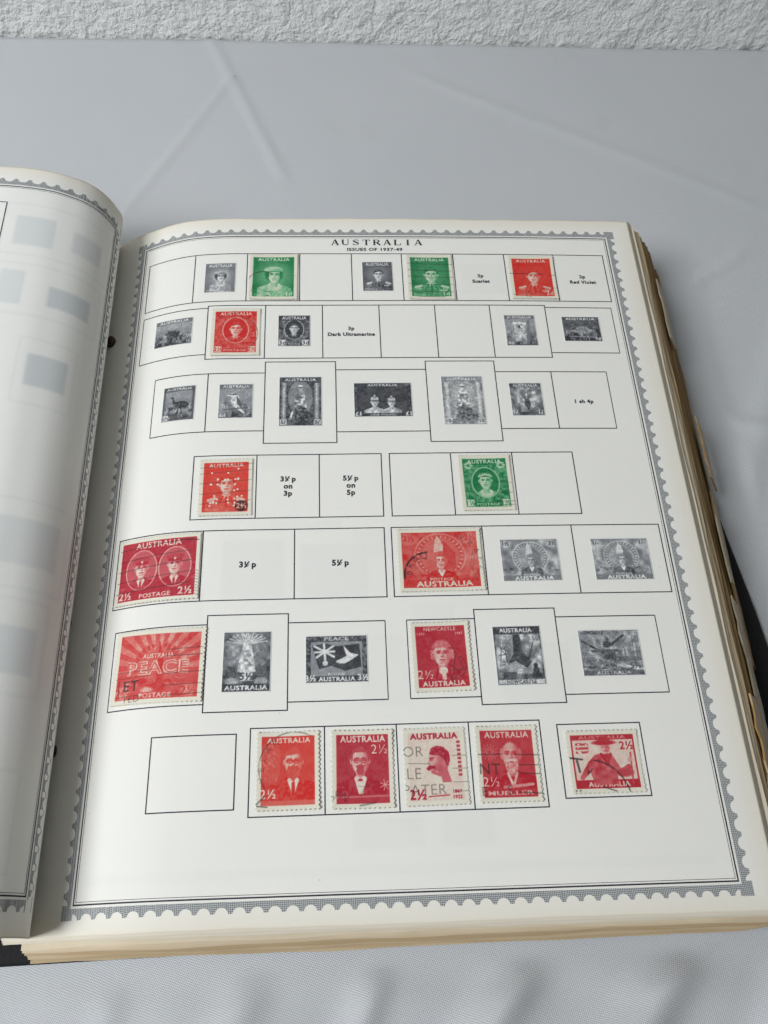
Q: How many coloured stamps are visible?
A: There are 15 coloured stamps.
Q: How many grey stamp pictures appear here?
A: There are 18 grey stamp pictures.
